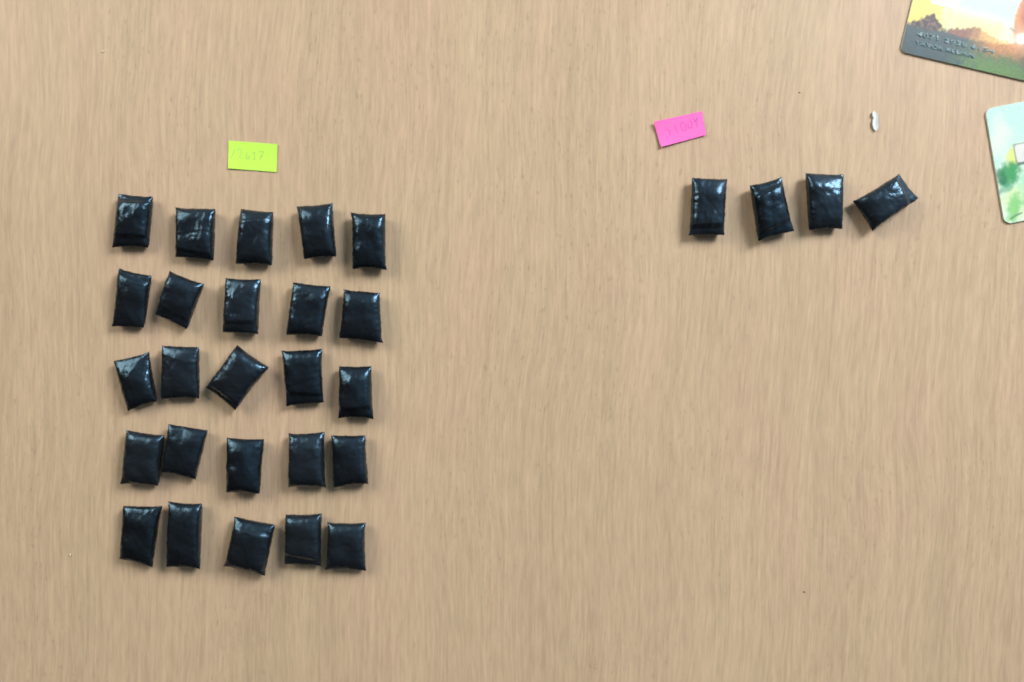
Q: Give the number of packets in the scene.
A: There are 29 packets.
